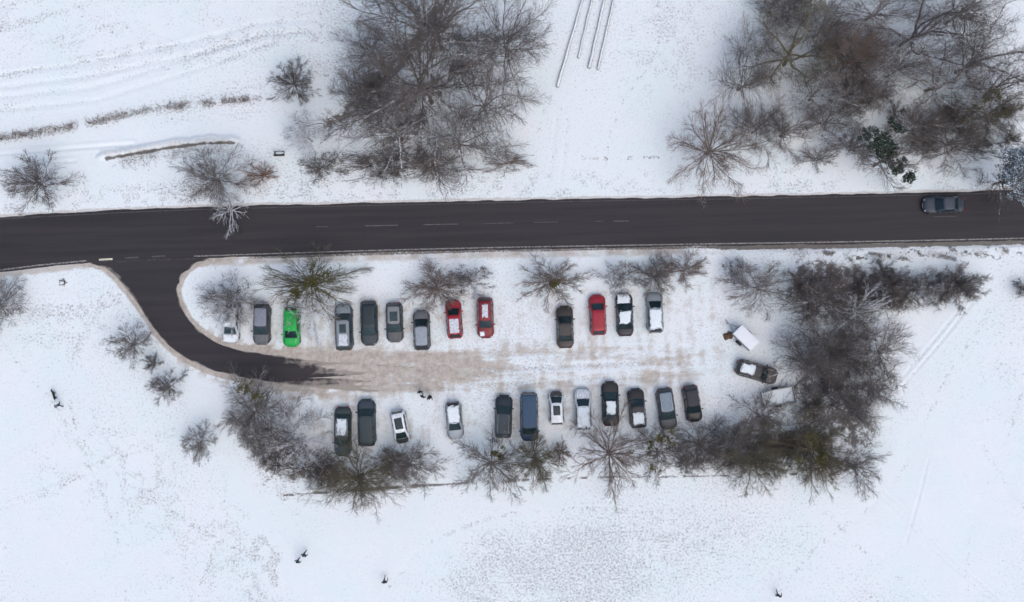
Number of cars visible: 27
